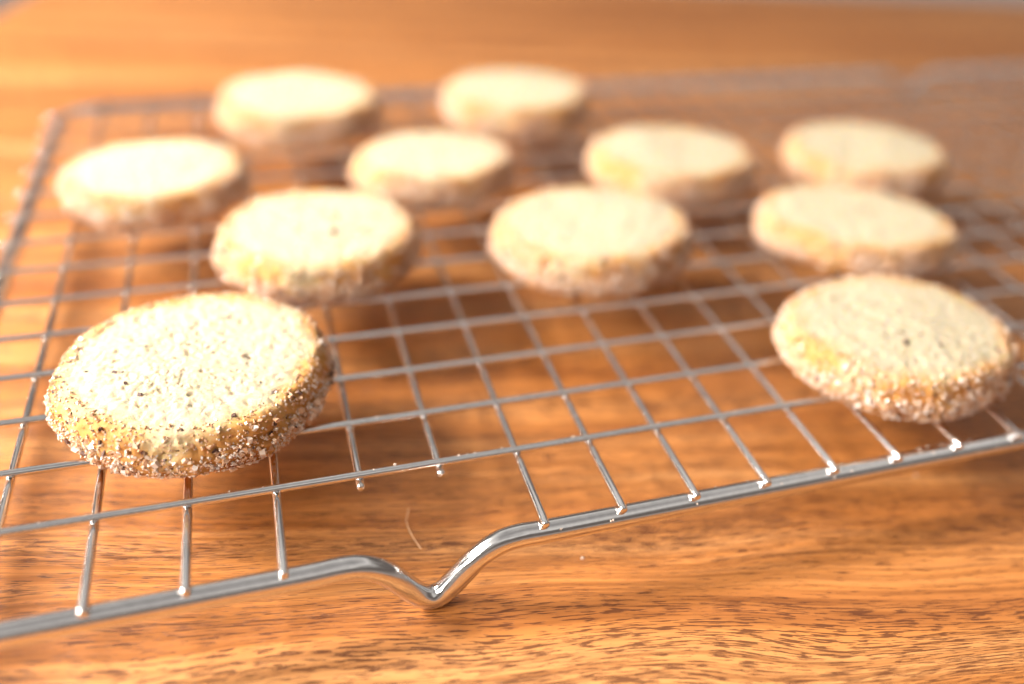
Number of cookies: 11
